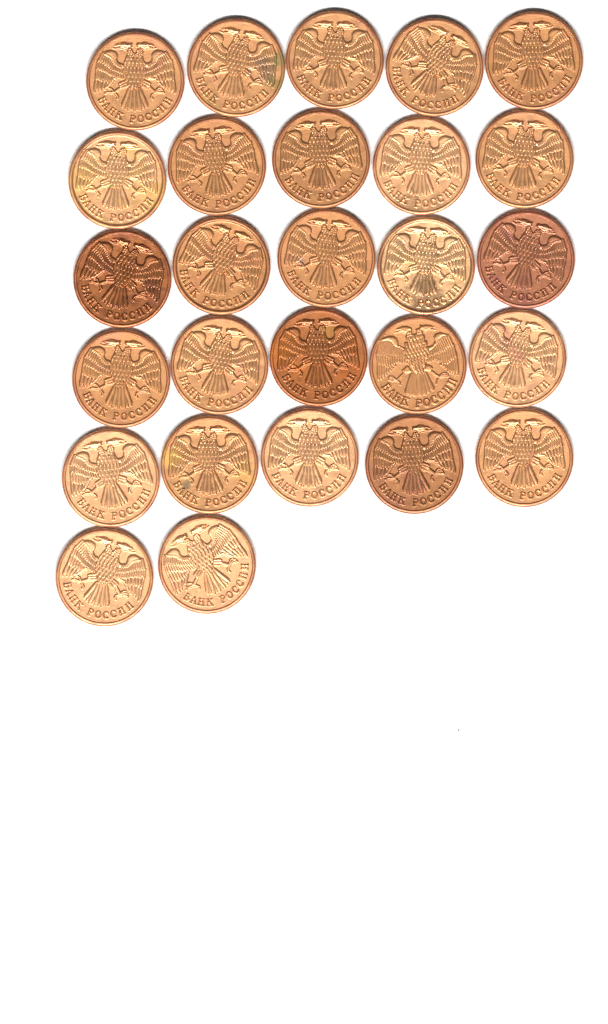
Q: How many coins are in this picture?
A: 27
